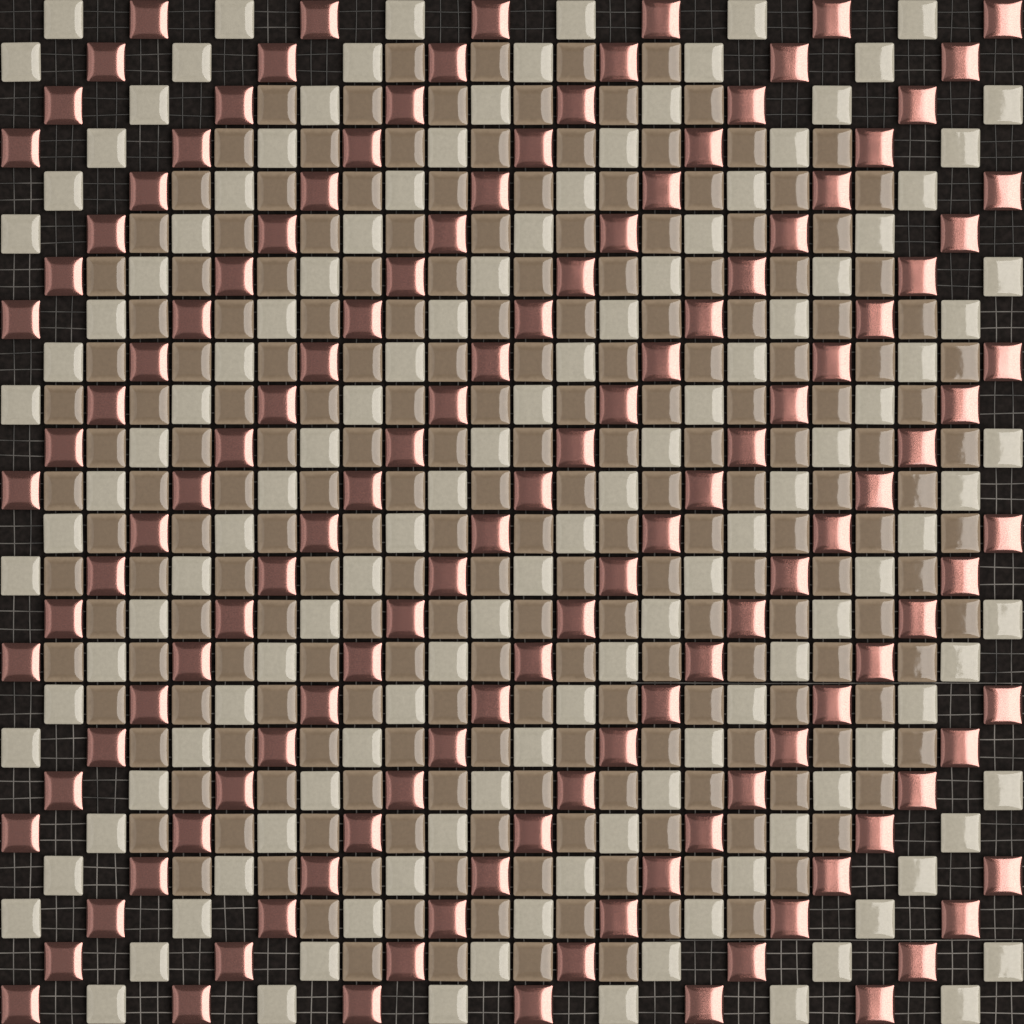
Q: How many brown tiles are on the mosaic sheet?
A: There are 200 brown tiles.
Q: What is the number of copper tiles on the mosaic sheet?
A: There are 144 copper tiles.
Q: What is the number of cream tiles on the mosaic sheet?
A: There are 144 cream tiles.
